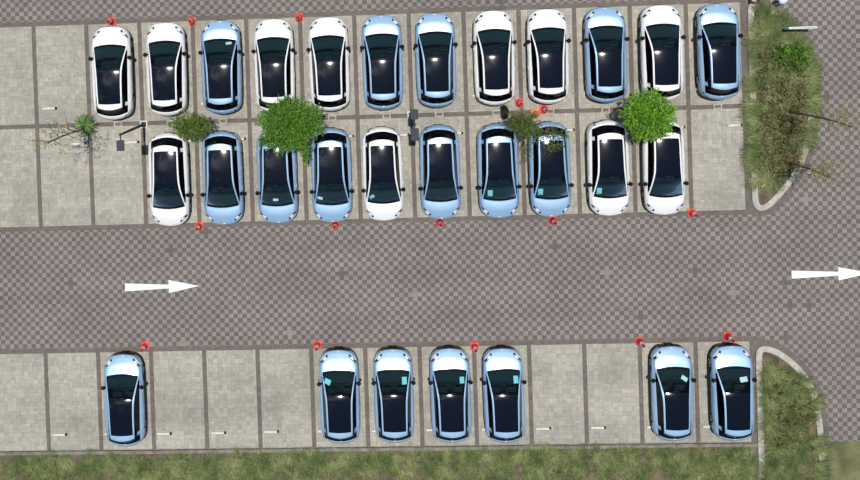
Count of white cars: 11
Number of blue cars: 18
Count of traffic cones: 16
